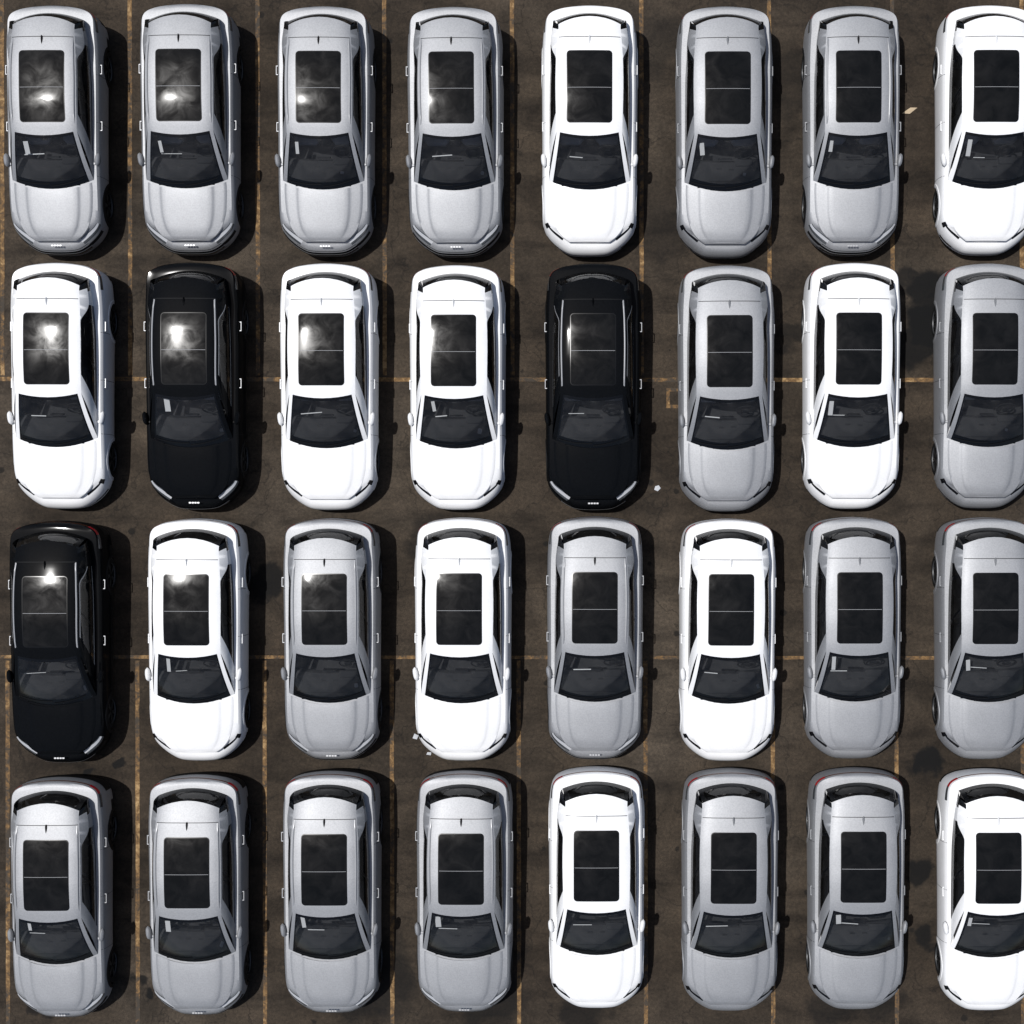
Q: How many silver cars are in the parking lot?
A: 18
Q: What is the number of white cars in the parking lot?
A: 11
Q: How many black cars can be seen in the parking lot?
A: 3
